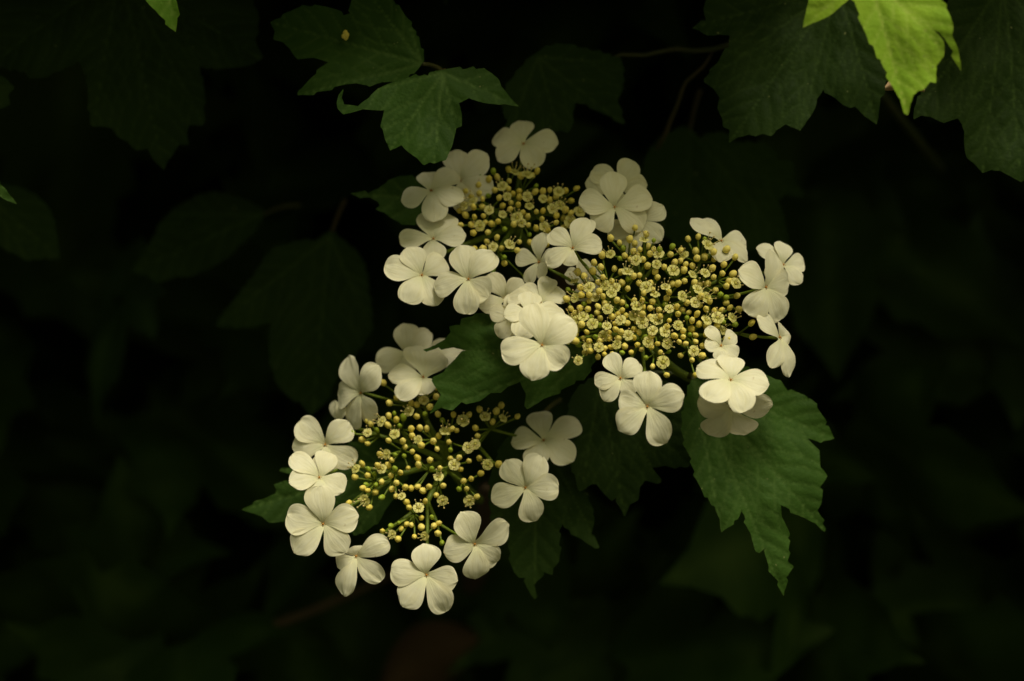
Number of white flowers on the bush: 39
